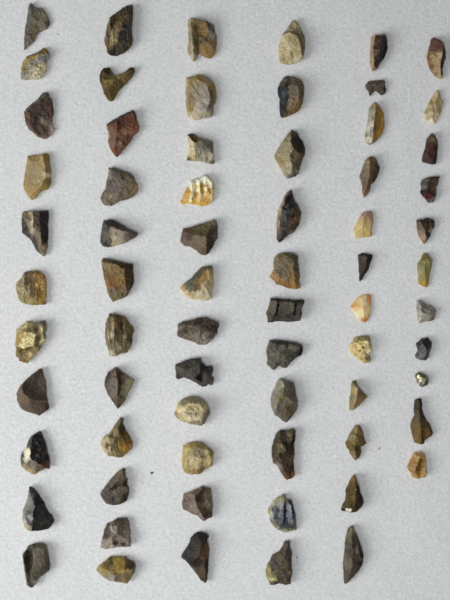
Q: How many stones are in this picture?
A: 69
